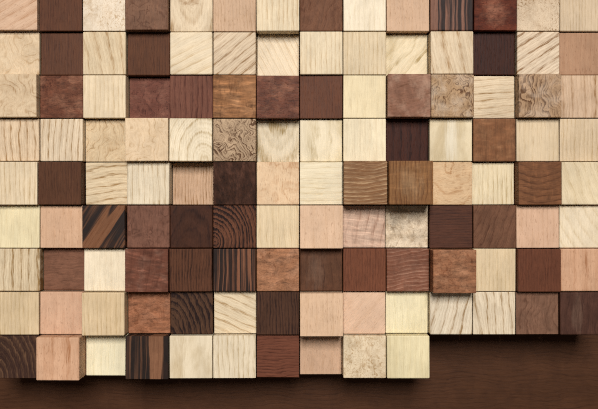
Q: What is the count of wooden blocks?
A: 122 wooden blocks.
